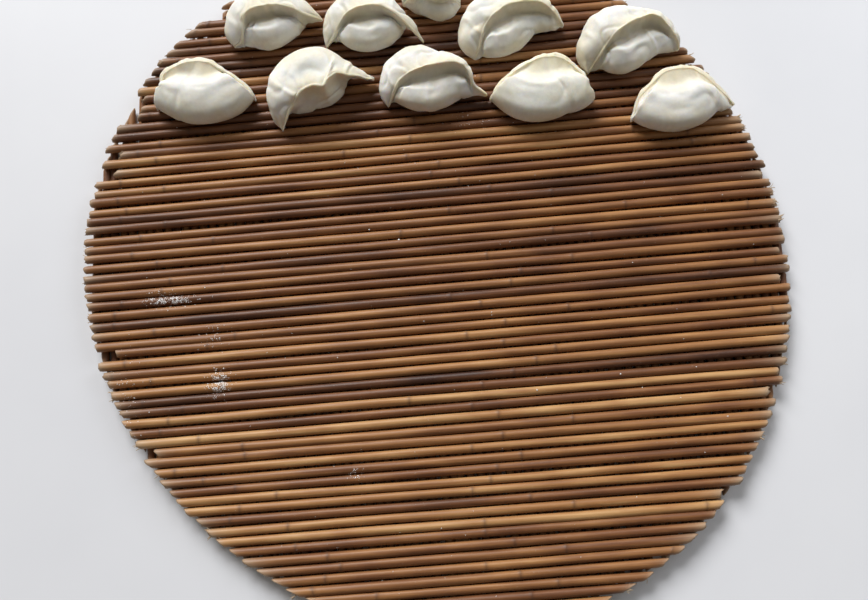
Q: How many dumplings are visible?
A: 10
